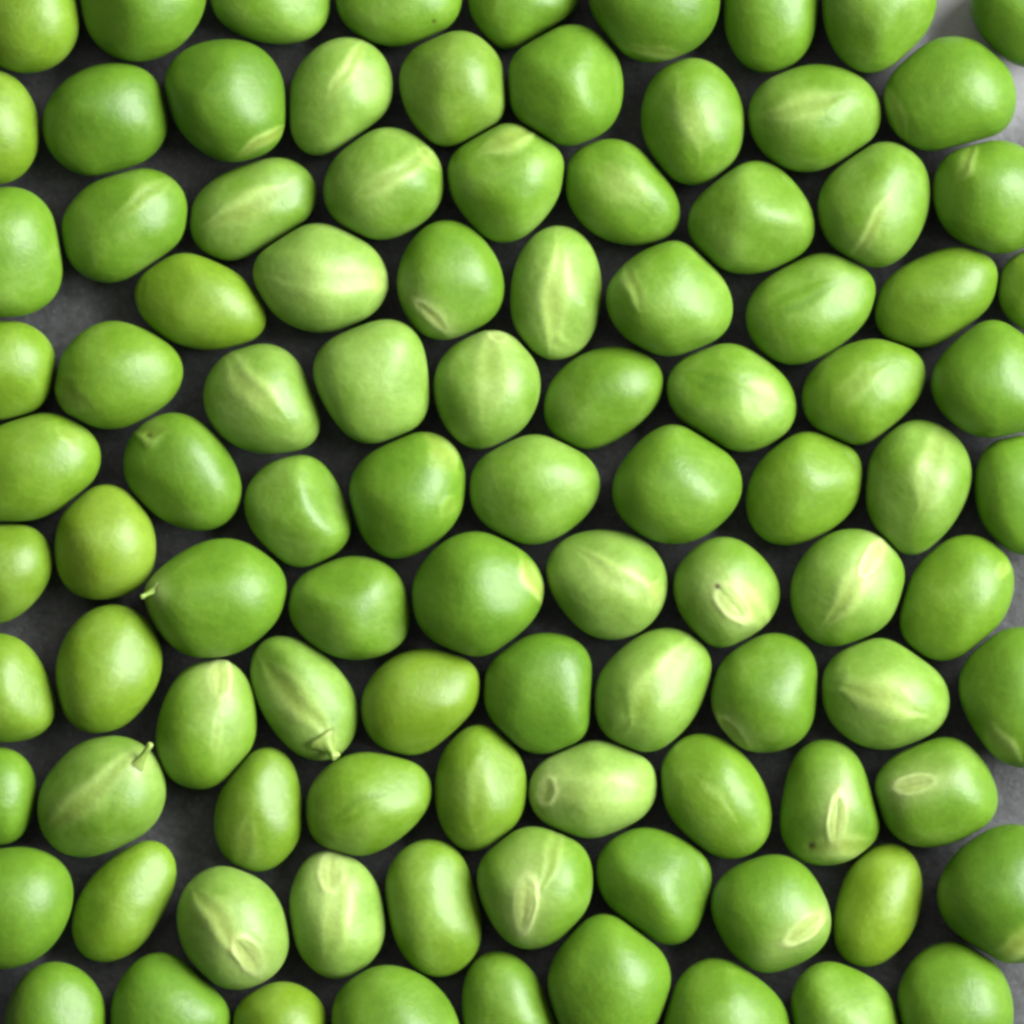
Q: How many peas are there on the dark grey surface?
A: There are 100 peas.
